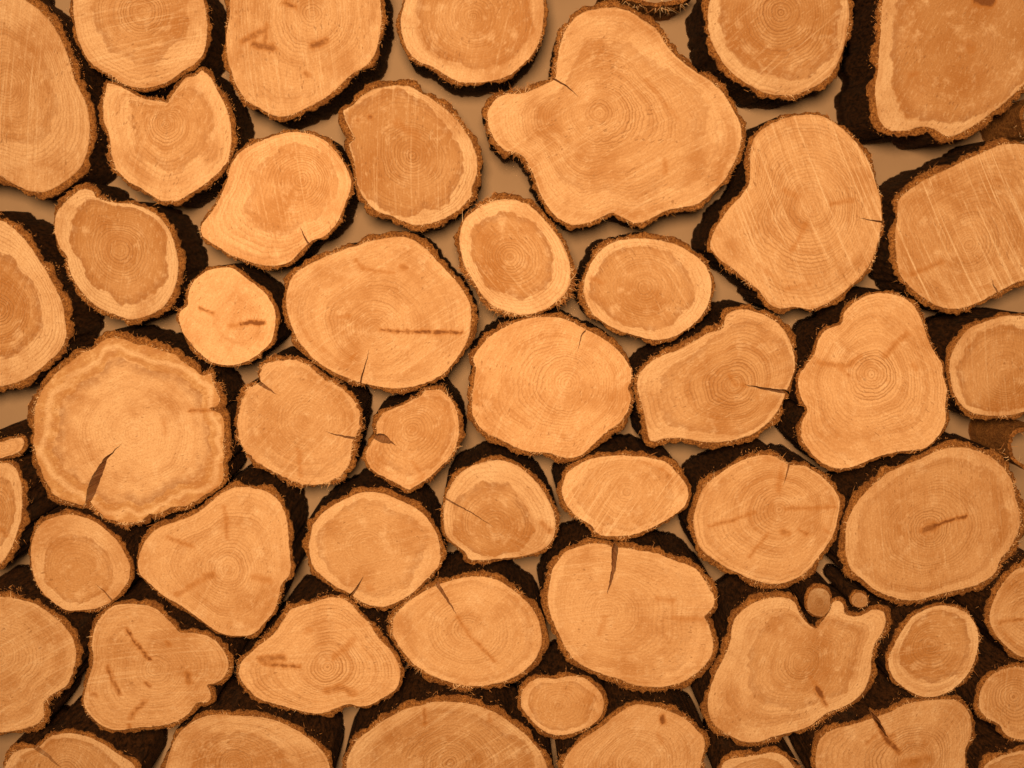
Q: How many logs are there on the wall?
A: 53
